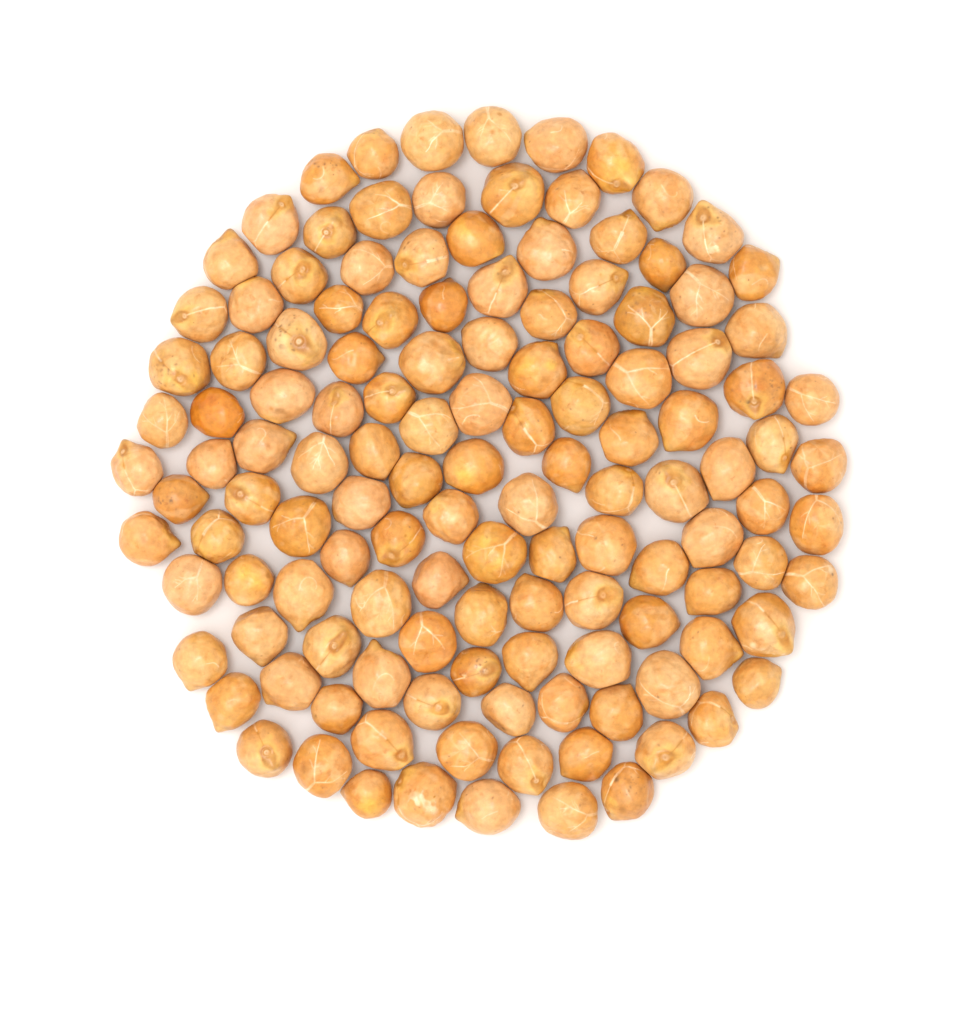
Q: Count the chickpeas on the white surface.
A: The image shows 131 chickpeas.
